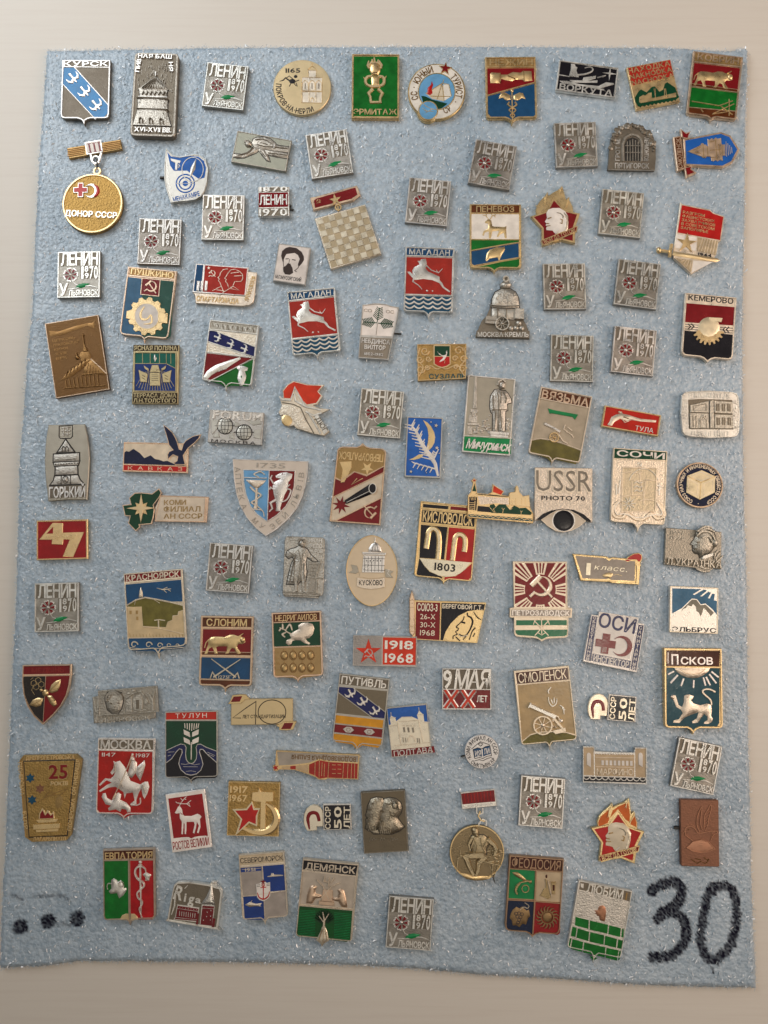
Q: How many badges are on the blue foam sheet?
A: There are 108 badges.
